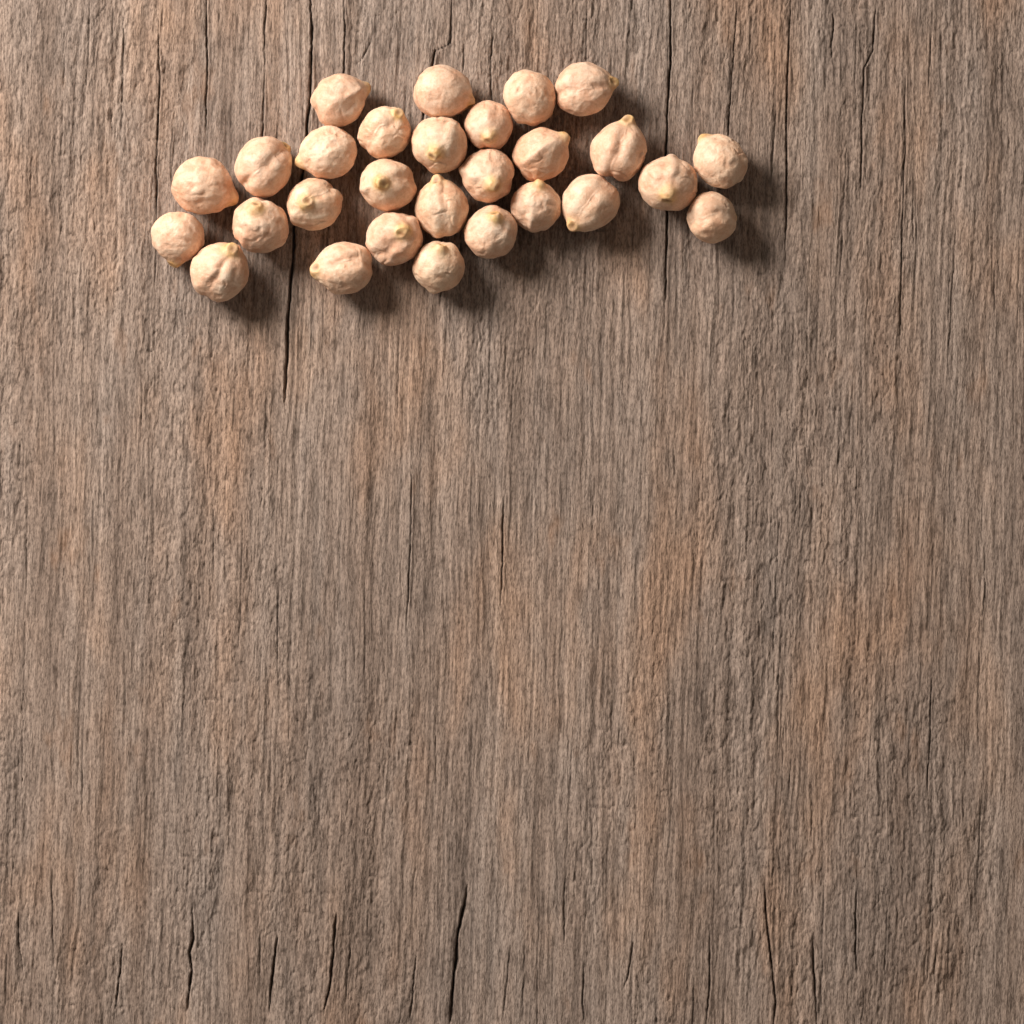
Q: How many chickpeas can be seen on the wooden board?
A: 28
